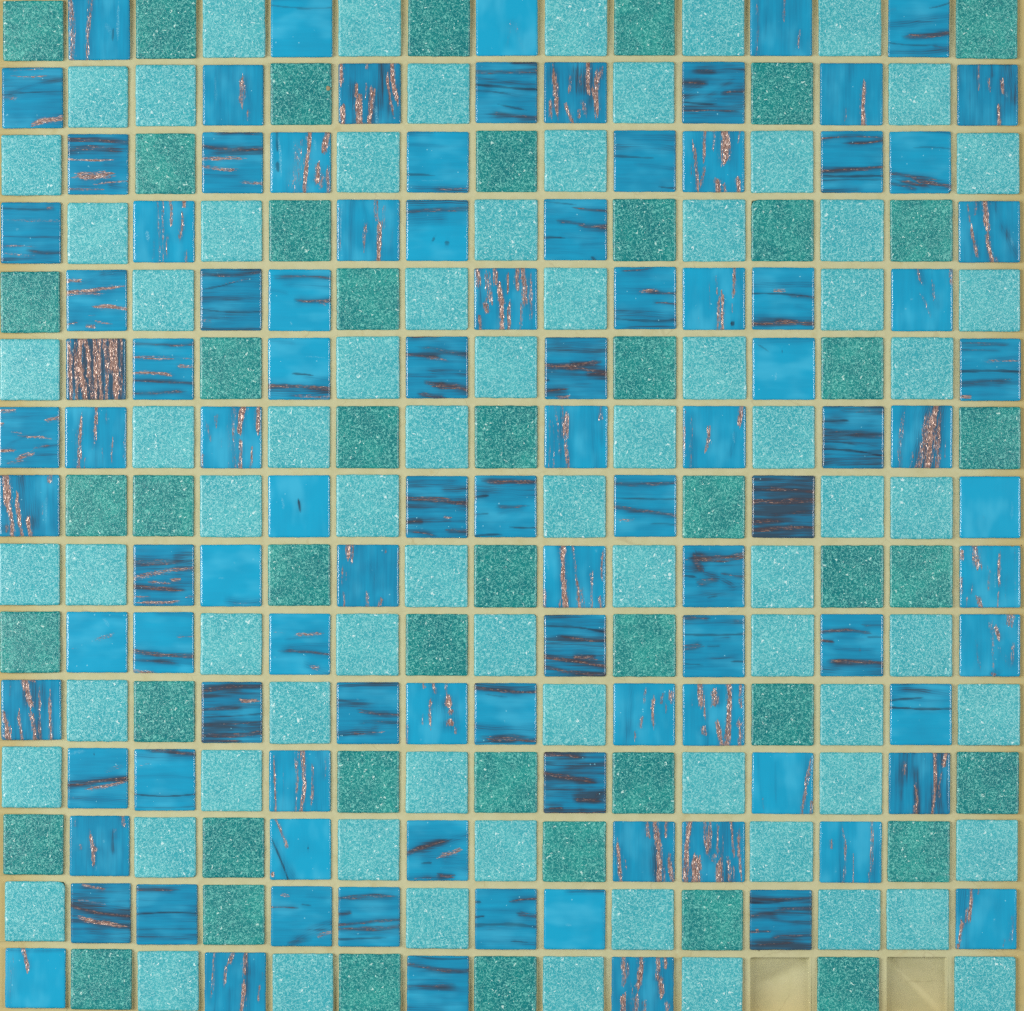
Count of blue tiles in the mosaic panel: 101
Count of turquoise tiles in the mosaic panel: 75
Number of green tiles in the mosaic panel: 47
